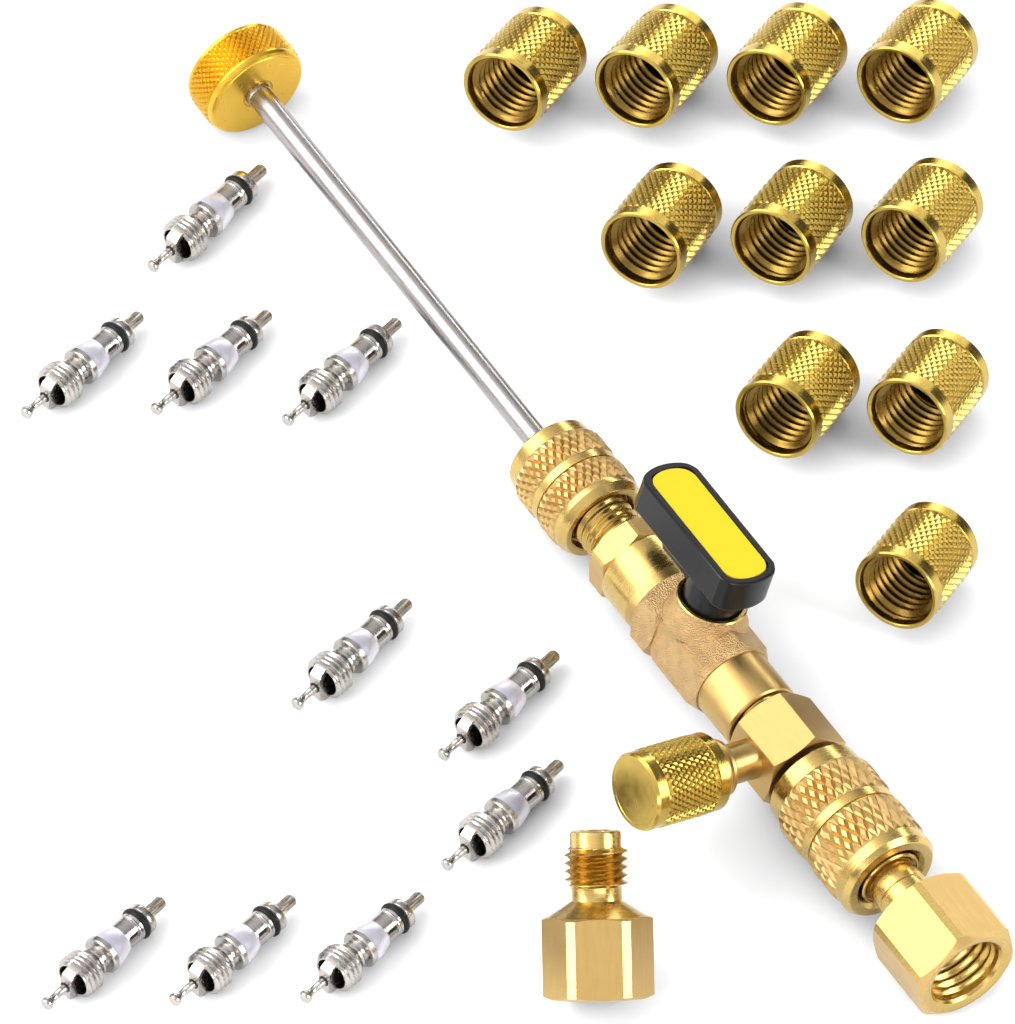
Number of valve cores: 10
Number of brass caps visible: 11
